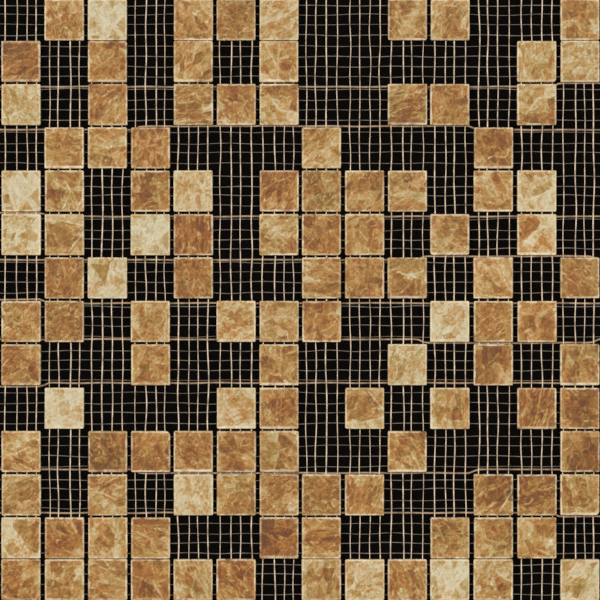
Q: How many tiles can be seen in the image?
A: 115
